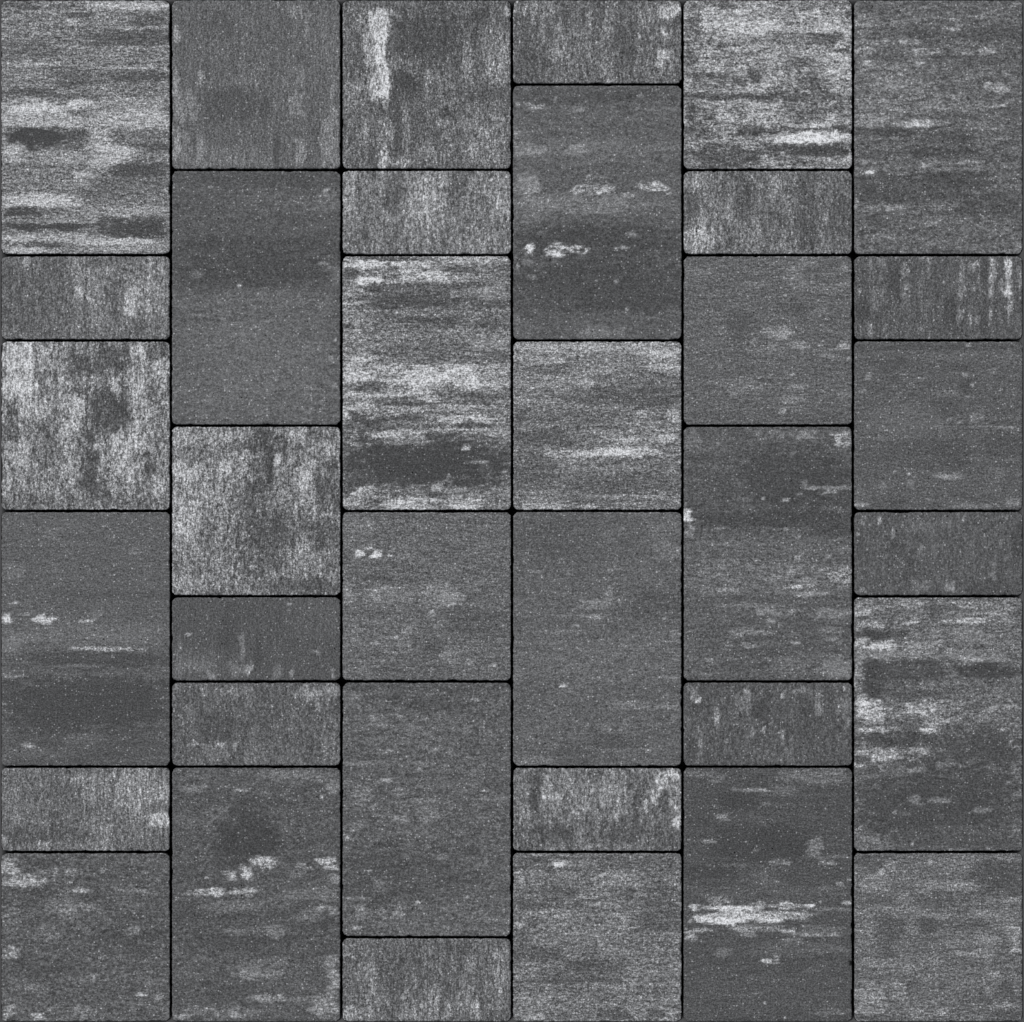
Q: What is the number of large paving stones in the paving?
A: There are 12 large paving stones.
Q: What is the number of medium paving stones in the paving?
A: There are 12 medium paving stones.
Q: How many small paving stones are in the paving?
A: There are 12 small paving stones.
